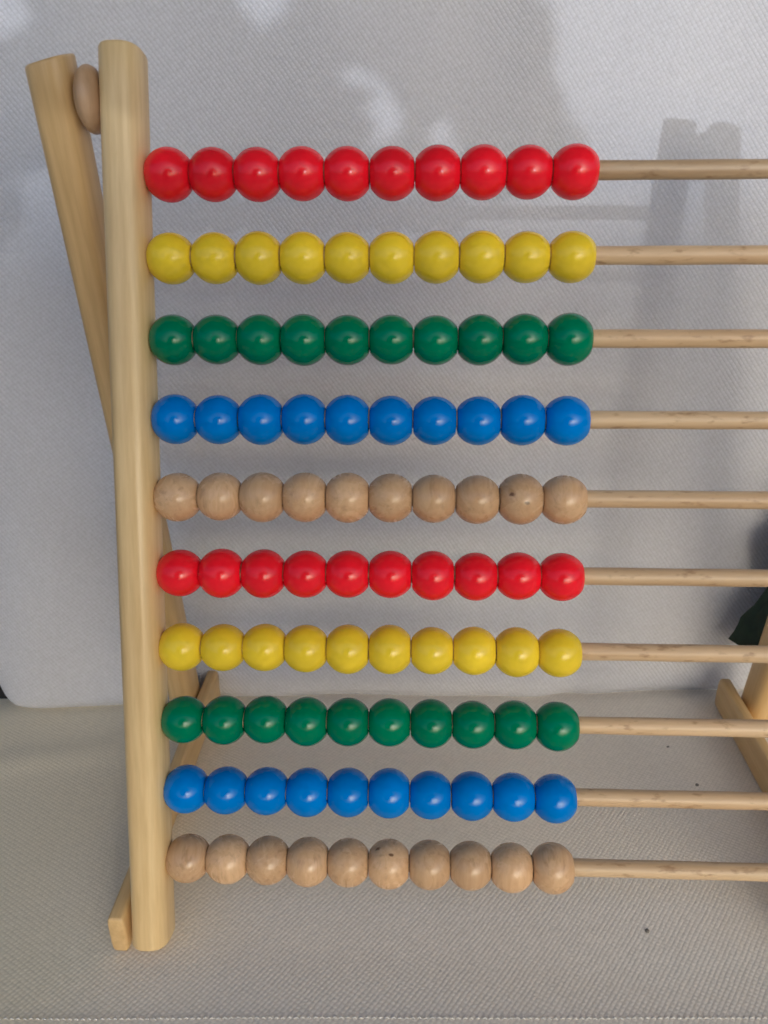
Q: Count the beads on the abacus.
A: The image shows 100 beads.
